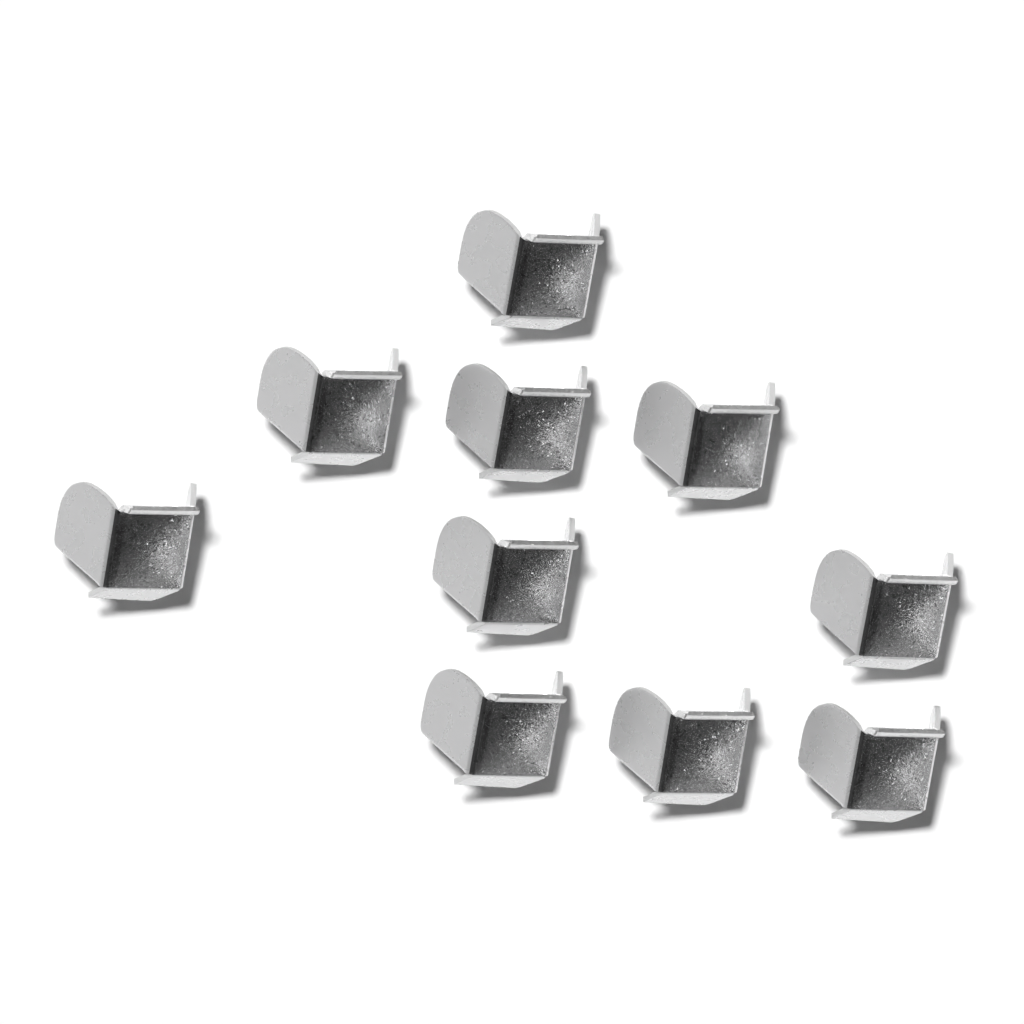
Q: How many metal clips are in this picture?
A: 10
